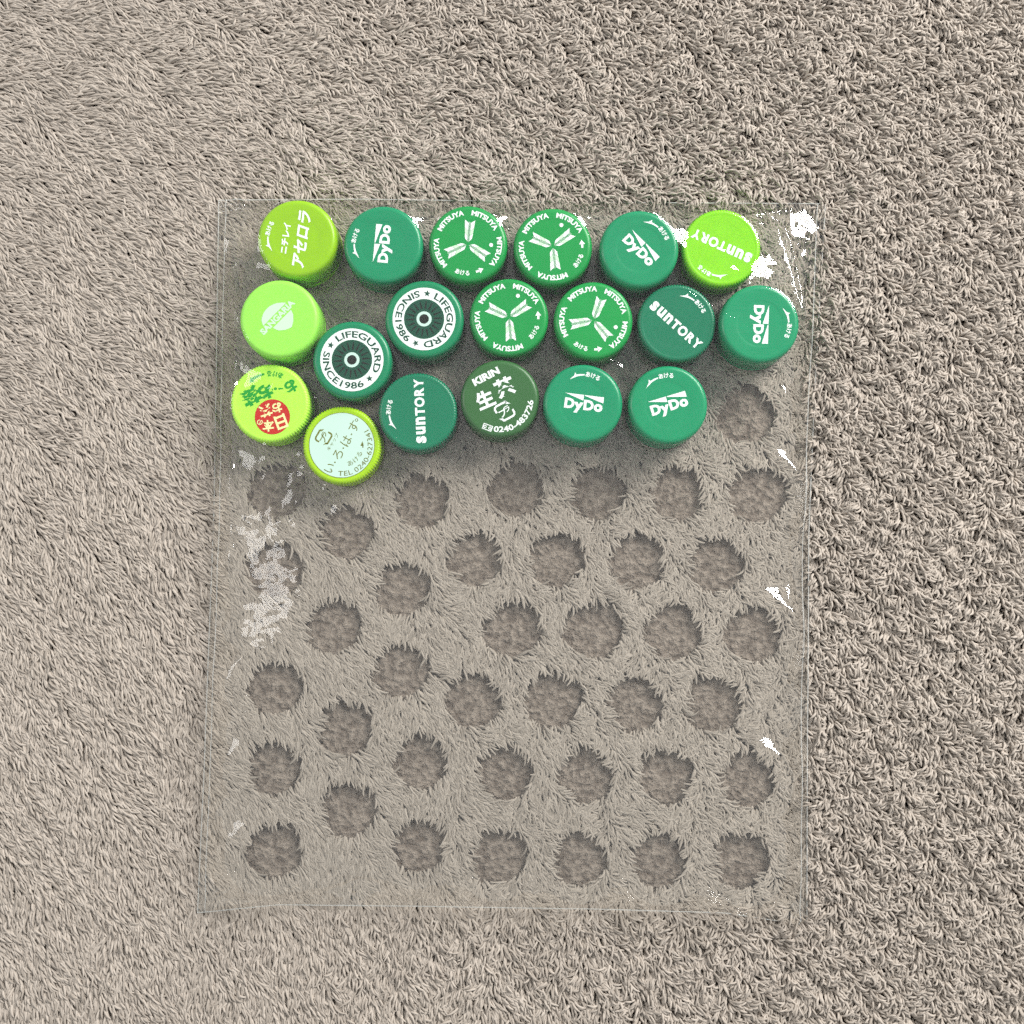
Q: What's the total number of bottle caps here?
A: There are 19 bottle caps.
